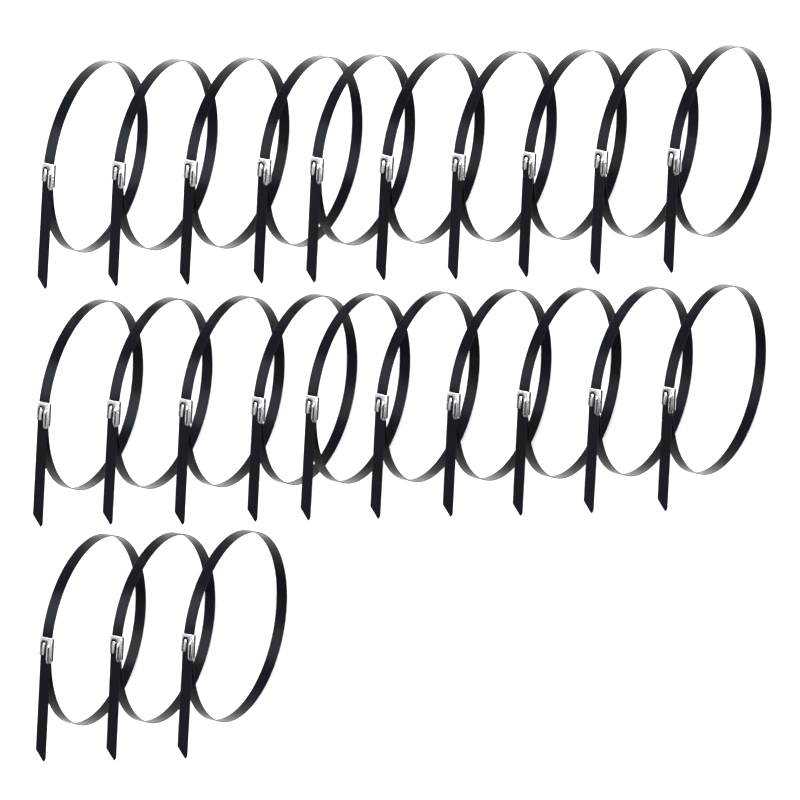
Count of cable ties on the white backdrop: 23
